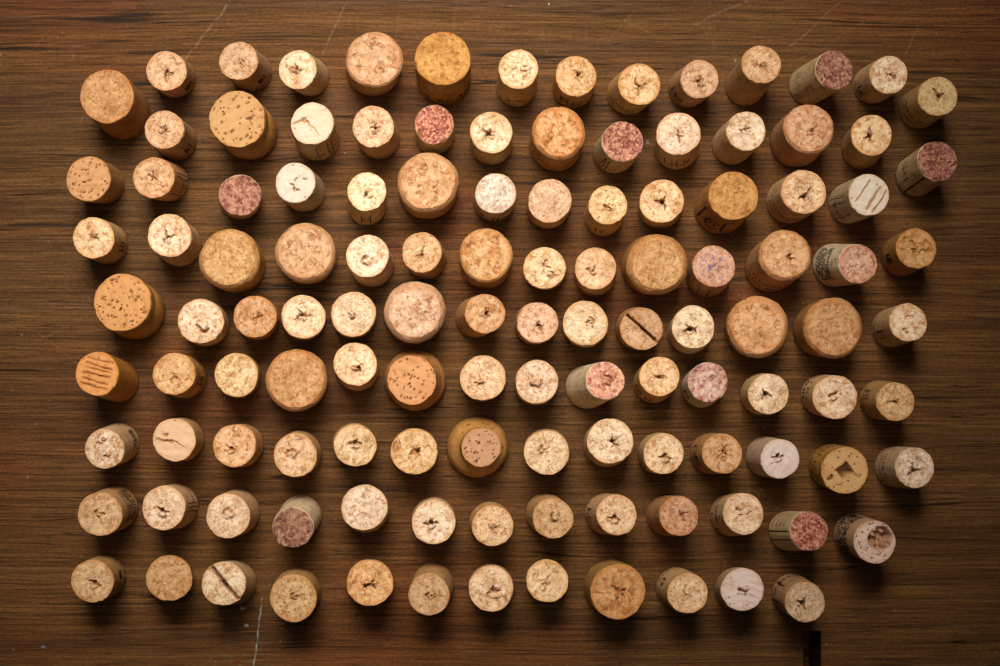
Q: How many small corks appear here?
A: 100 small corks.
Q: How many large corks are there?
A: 21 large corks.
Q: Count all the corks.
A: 121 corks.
